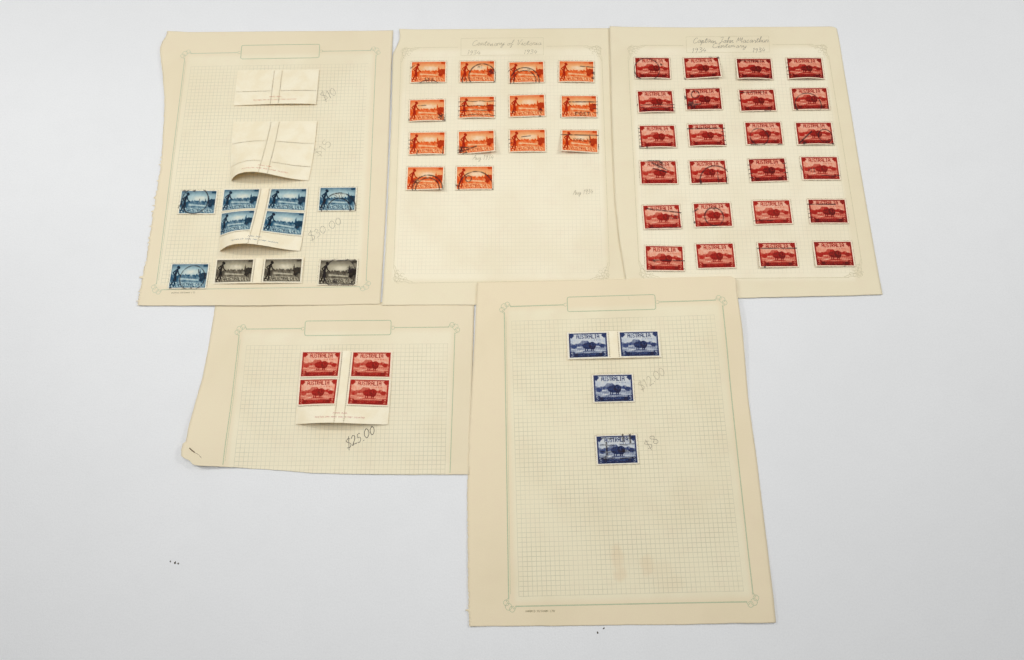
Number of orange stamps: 14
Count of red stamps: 28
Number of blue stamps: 11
